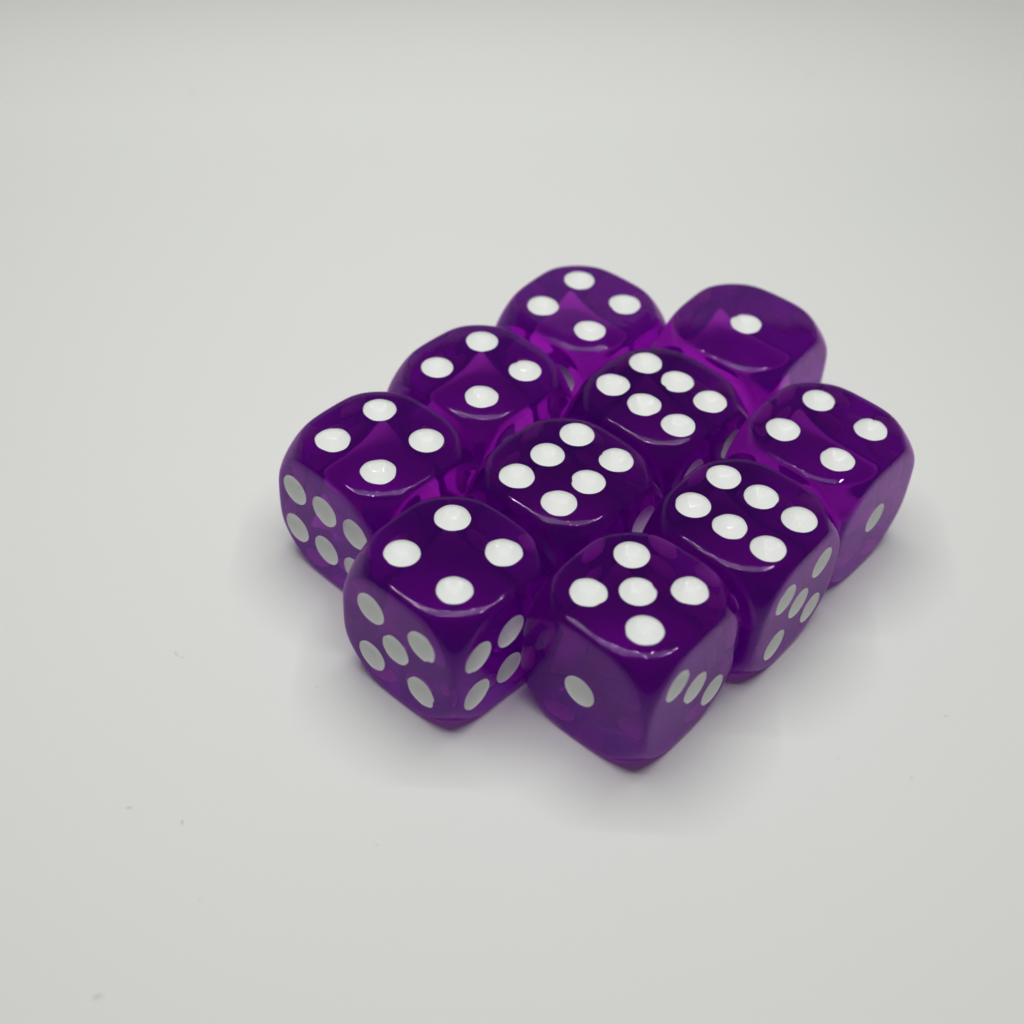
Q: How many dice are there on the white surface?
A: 10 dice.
